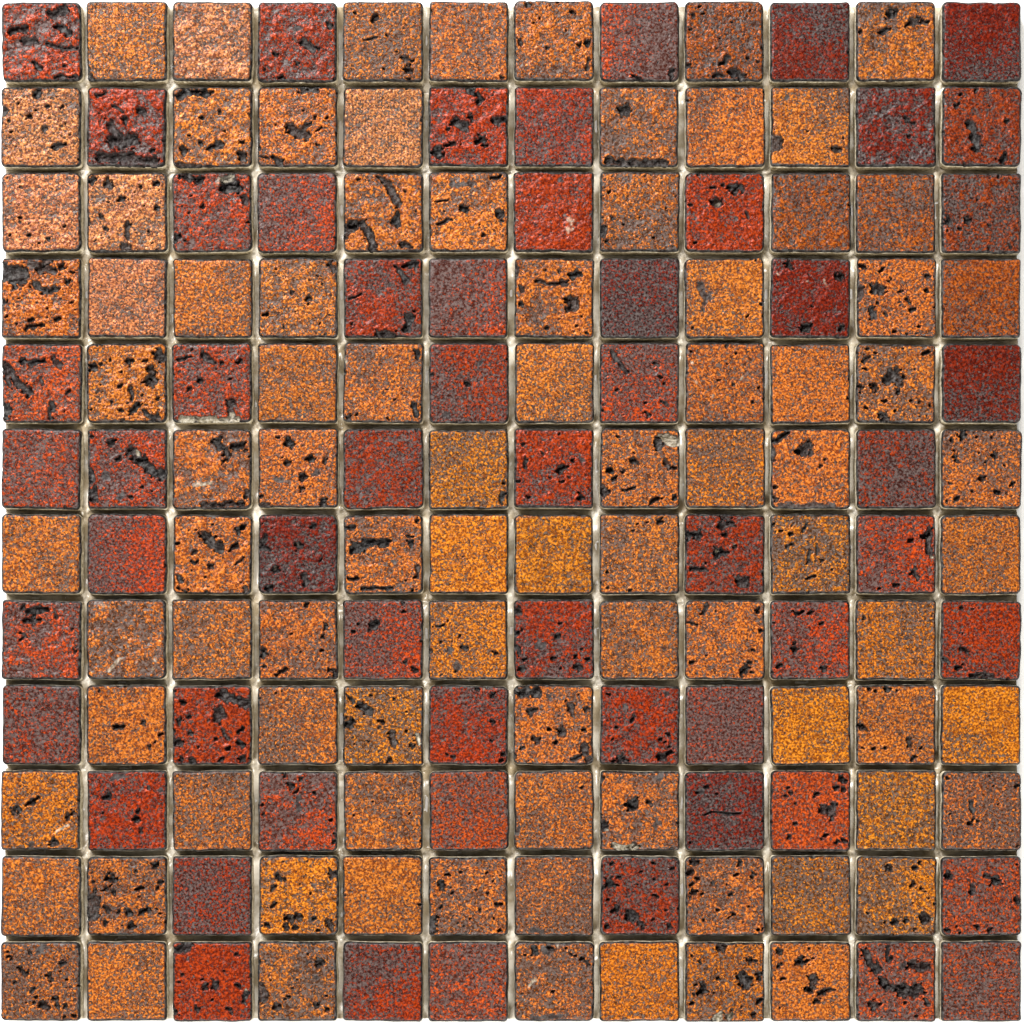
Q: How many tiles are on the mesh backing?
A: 144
